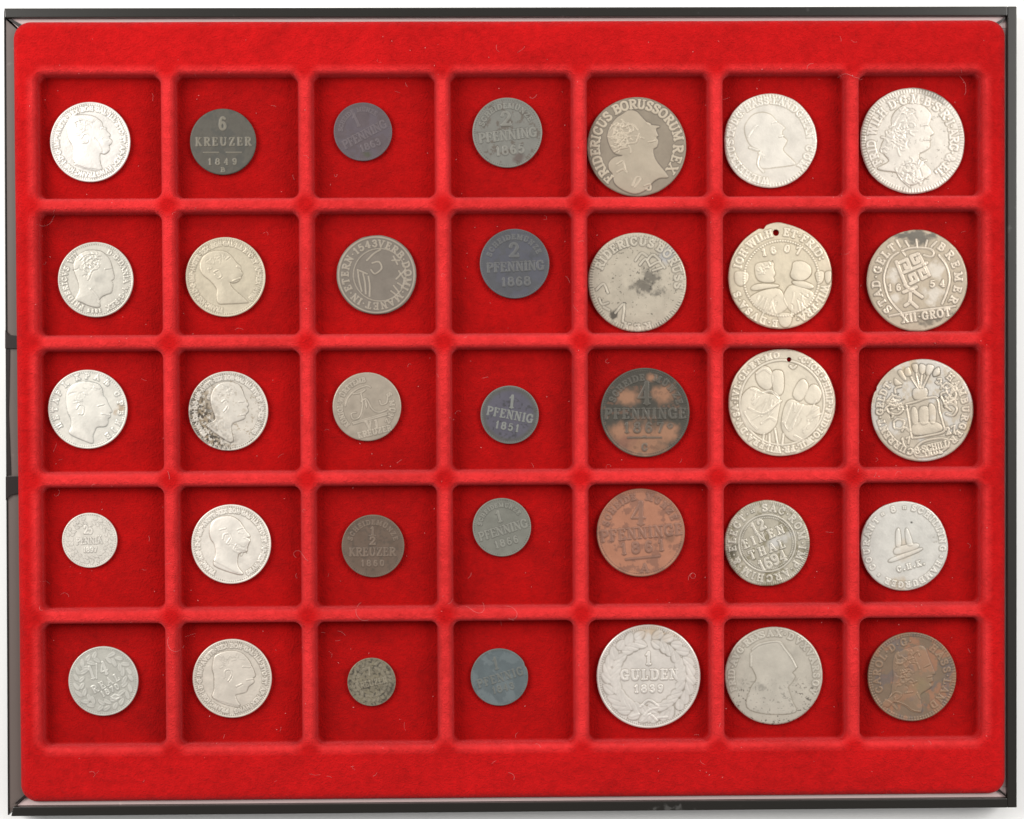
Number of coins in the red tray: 35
